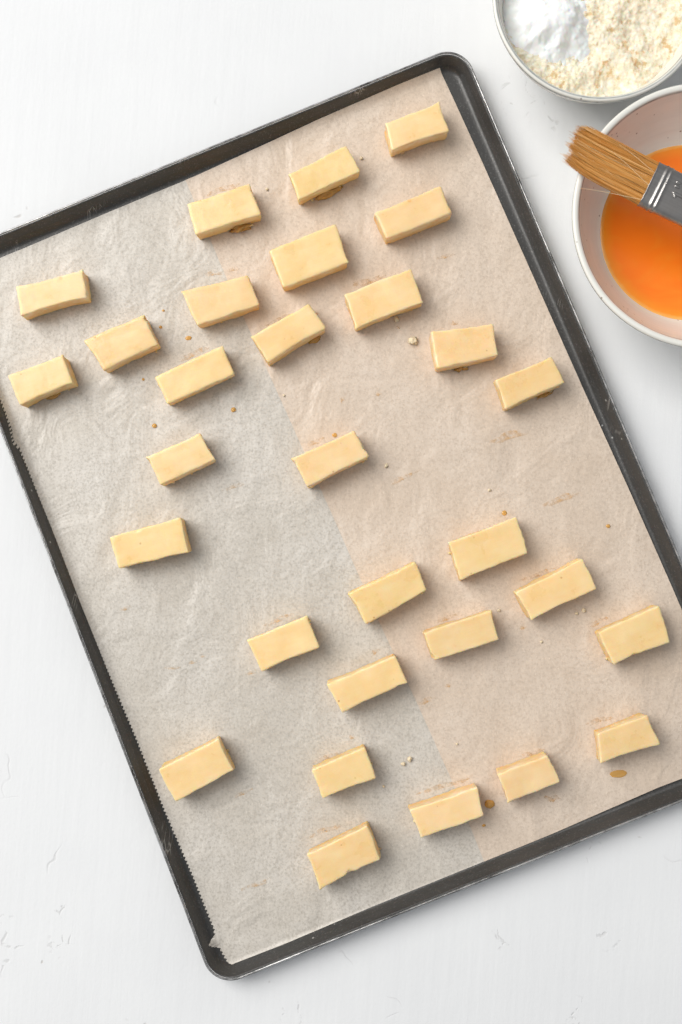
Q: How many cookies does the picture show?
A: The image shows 30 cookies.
